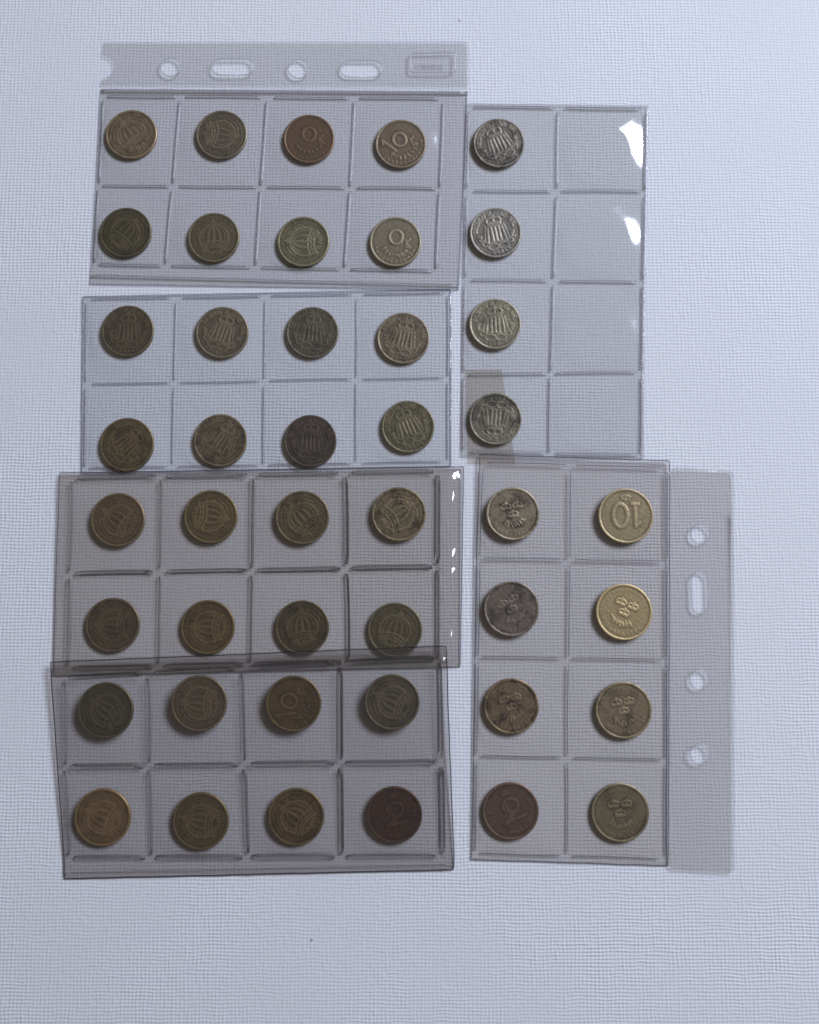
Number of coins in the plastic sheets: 44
